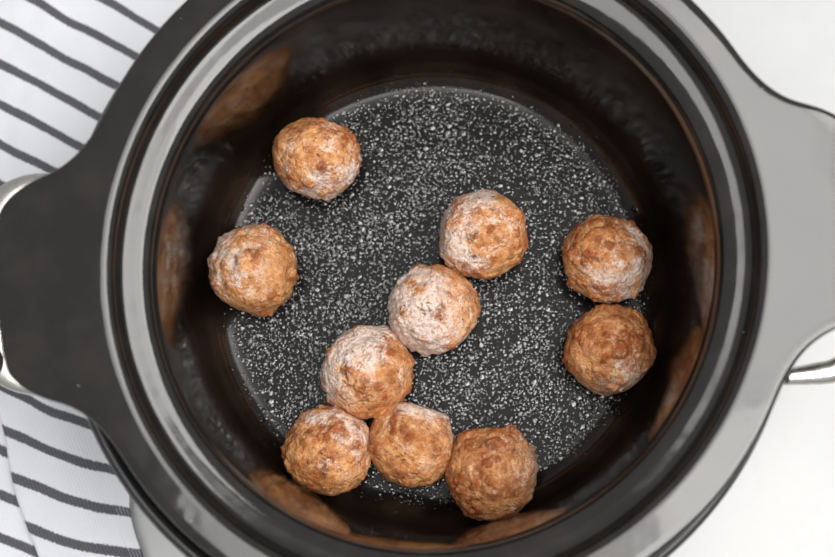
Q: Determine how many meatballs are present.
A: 10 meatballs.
